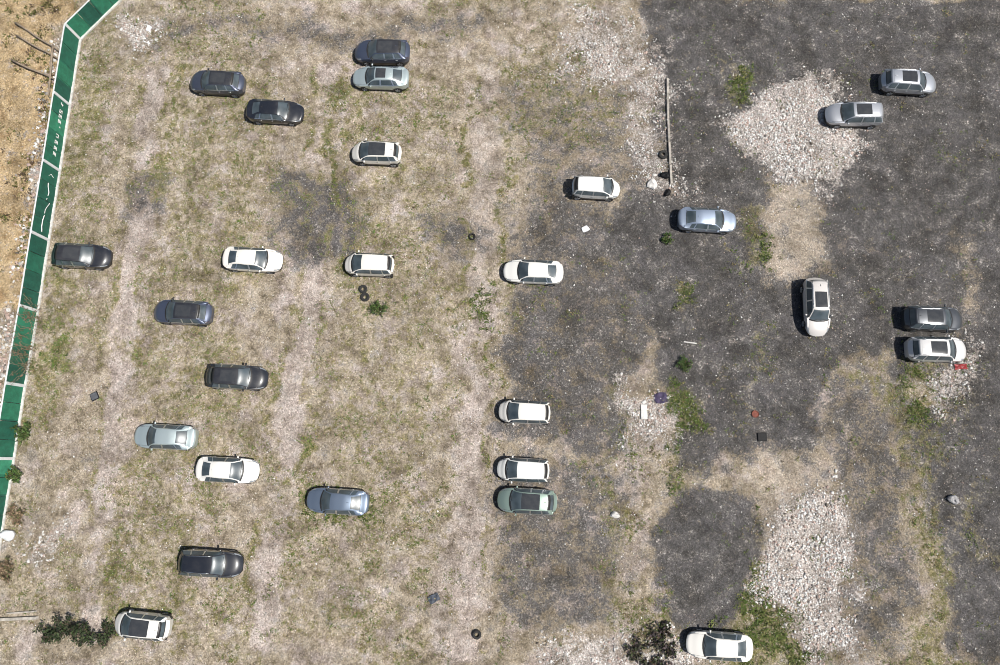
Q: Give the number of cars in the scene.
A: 27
